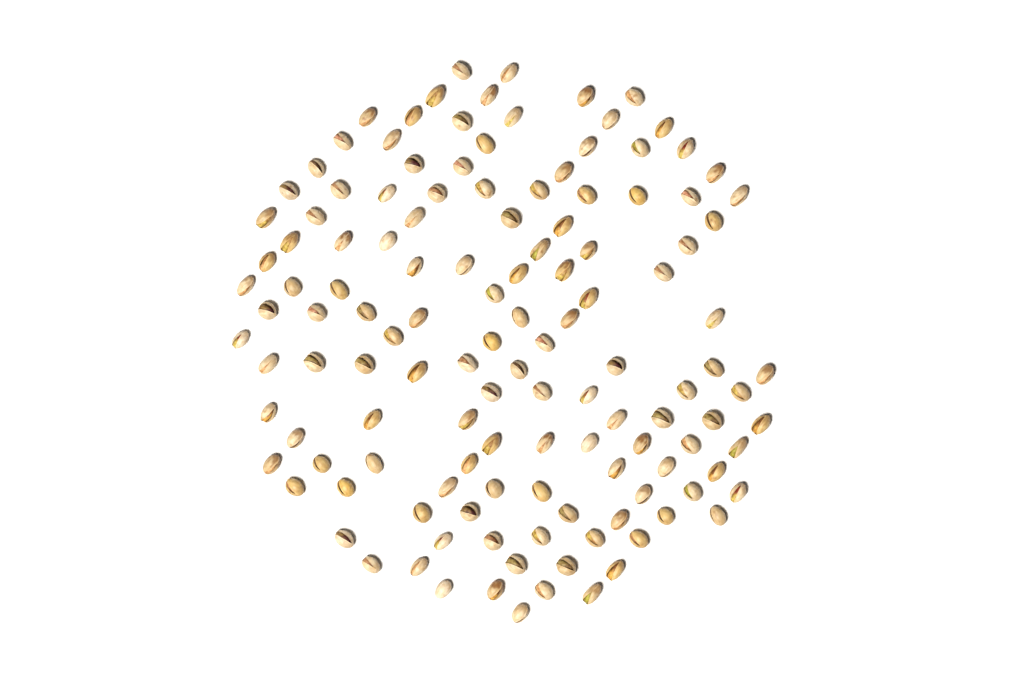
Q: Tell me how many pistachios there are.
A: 132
